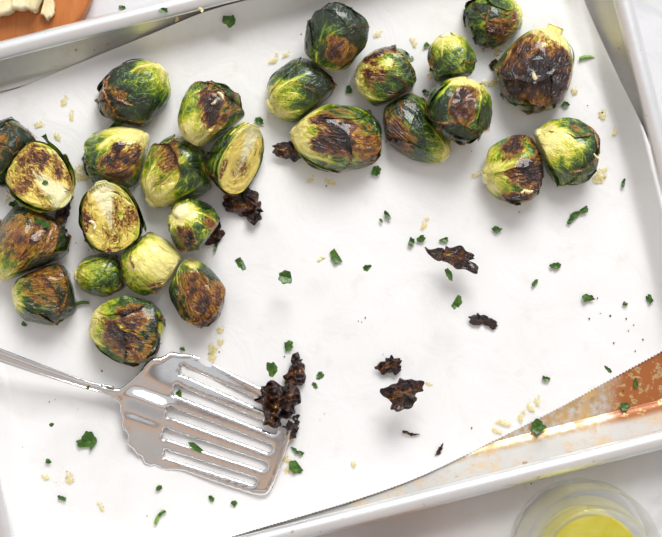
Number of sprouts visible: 26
